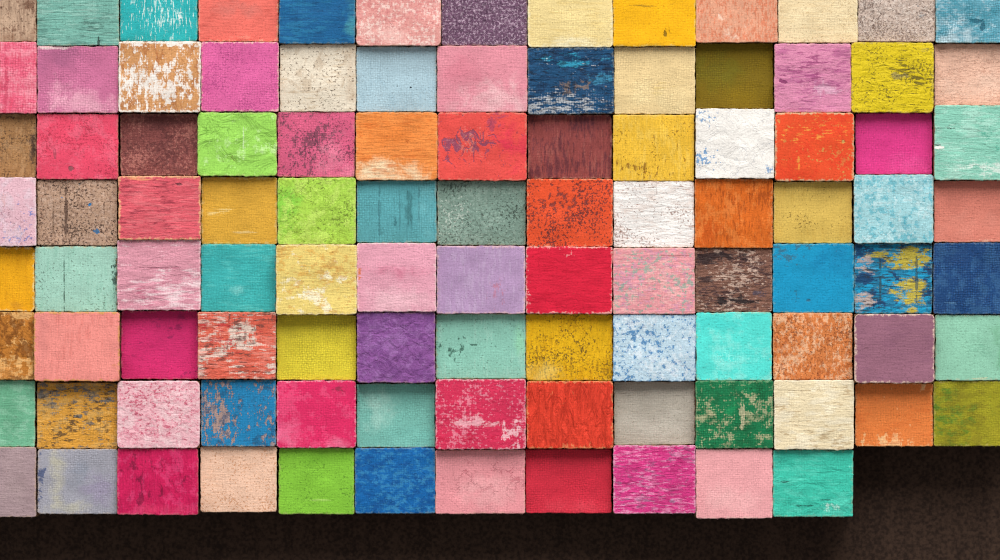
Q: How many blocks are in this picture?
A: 102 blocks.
